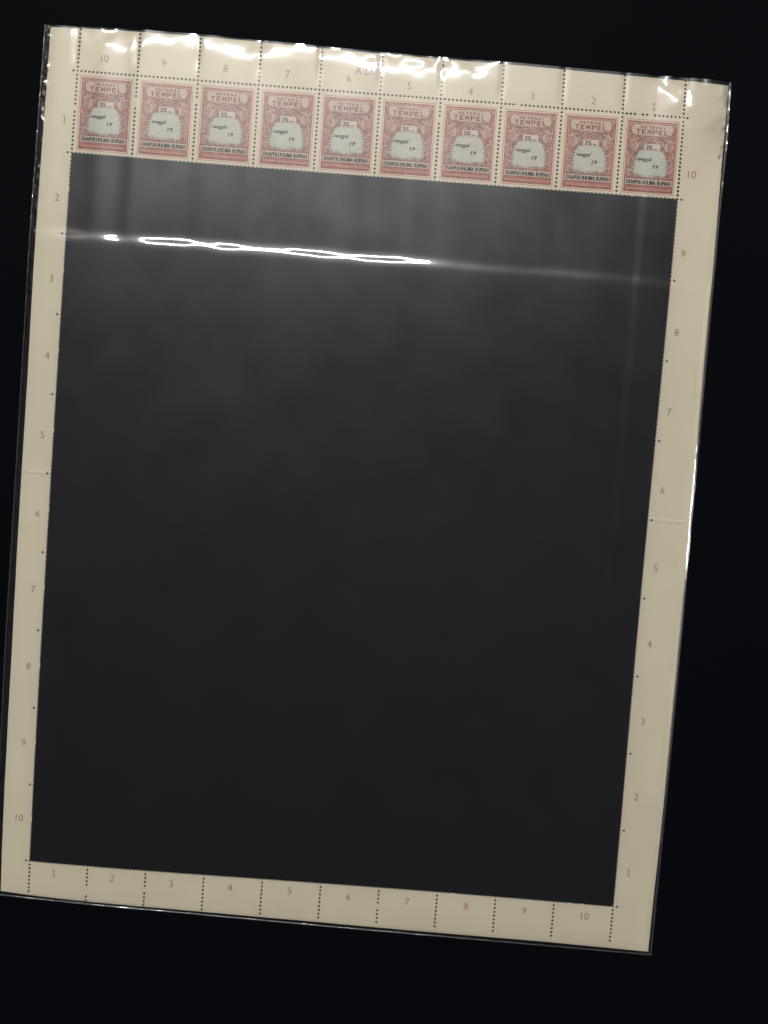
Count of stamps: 10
